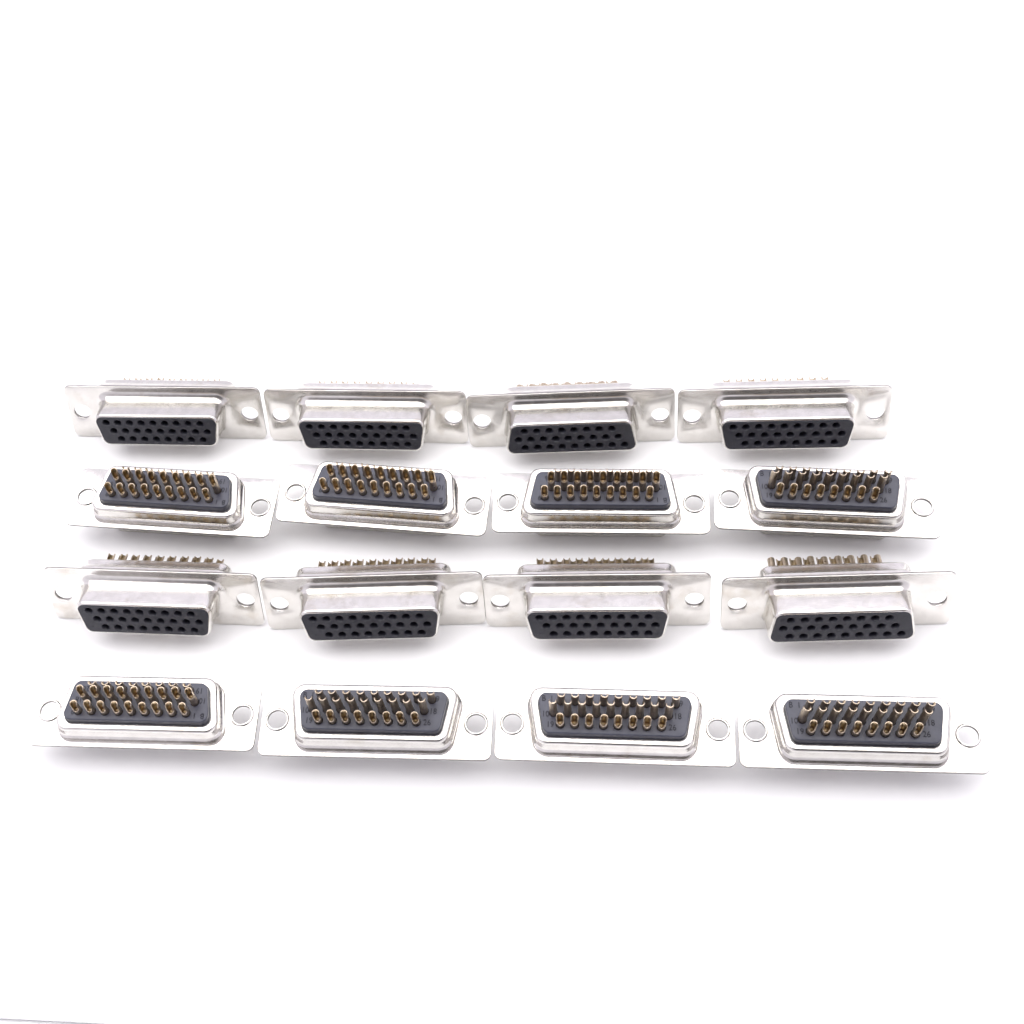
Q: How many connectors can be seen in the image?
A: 16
